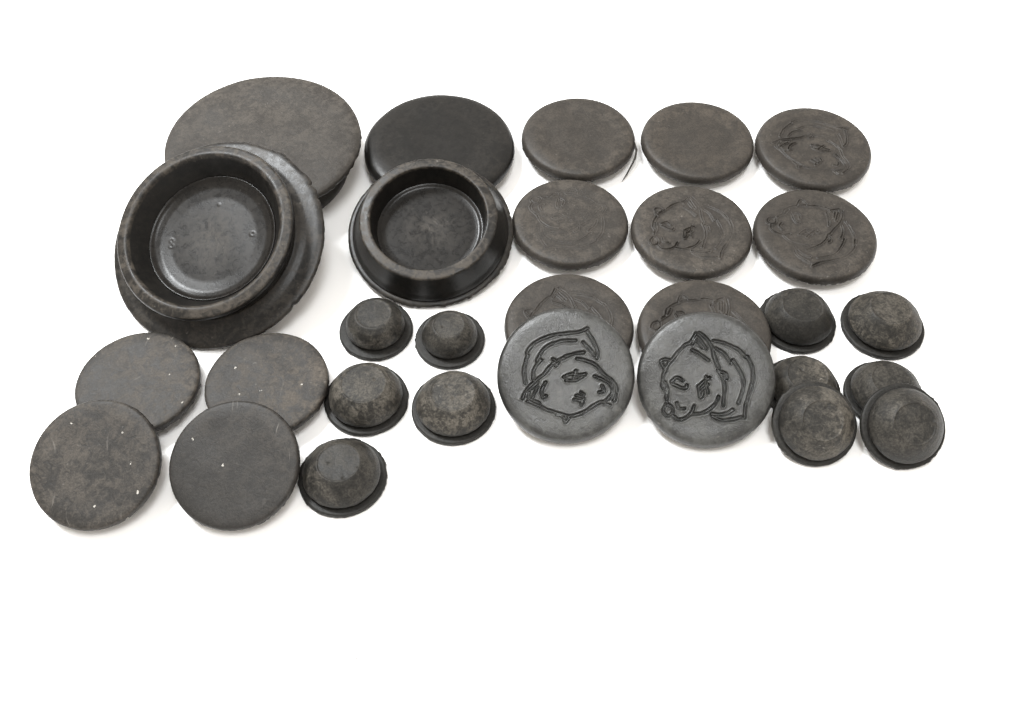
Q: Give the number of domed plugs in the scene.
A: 11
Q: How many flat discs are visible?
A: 16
